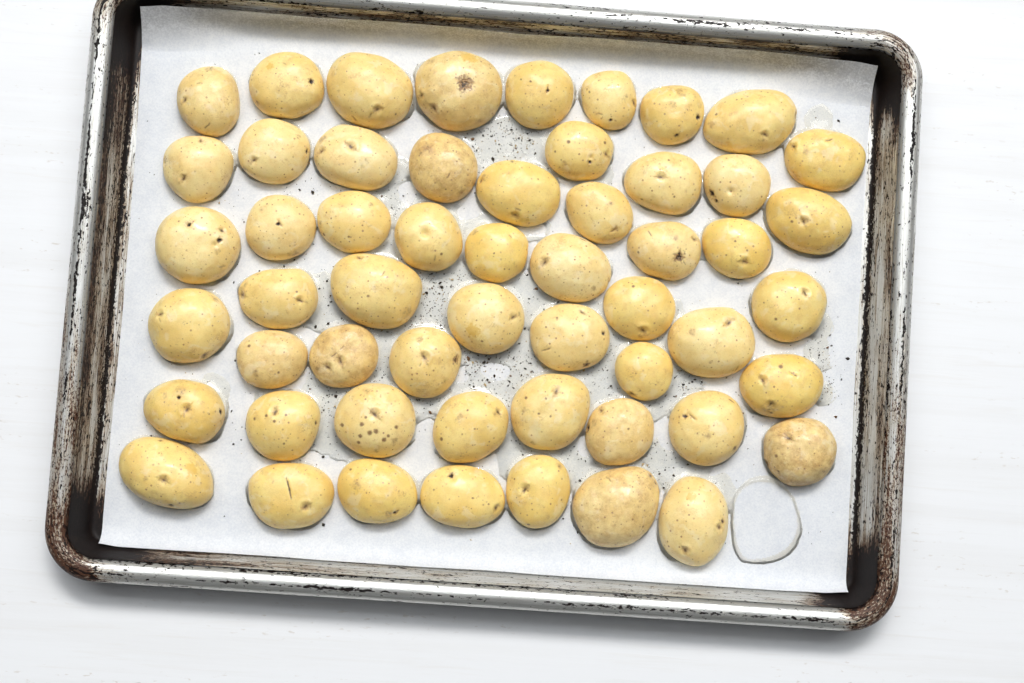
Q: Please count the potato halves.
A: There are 55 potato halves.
